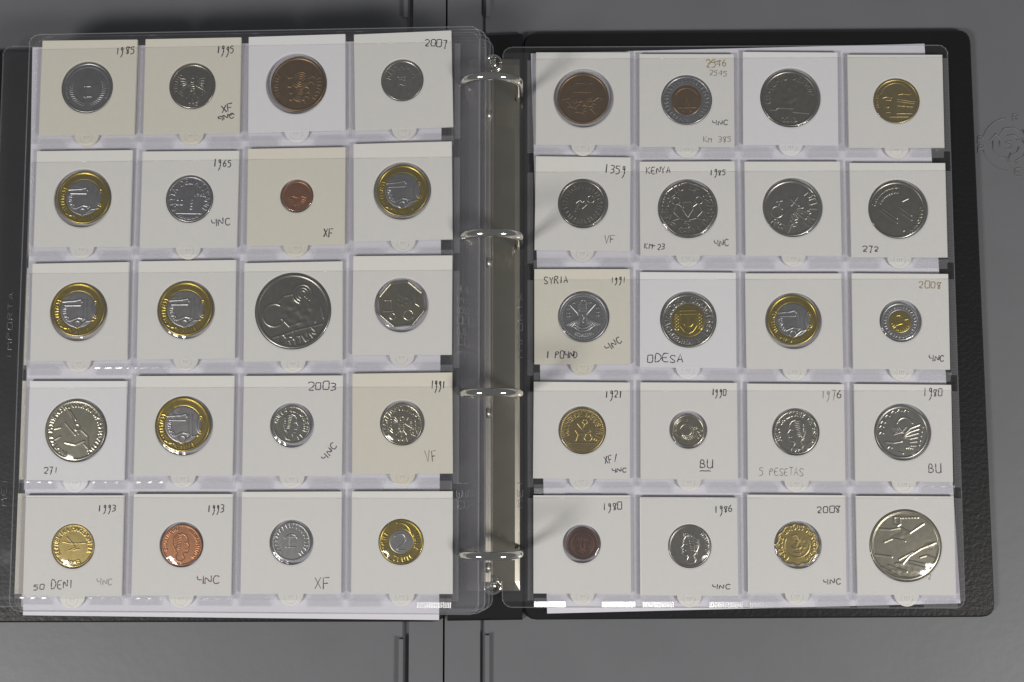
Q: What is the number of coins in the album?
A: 40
